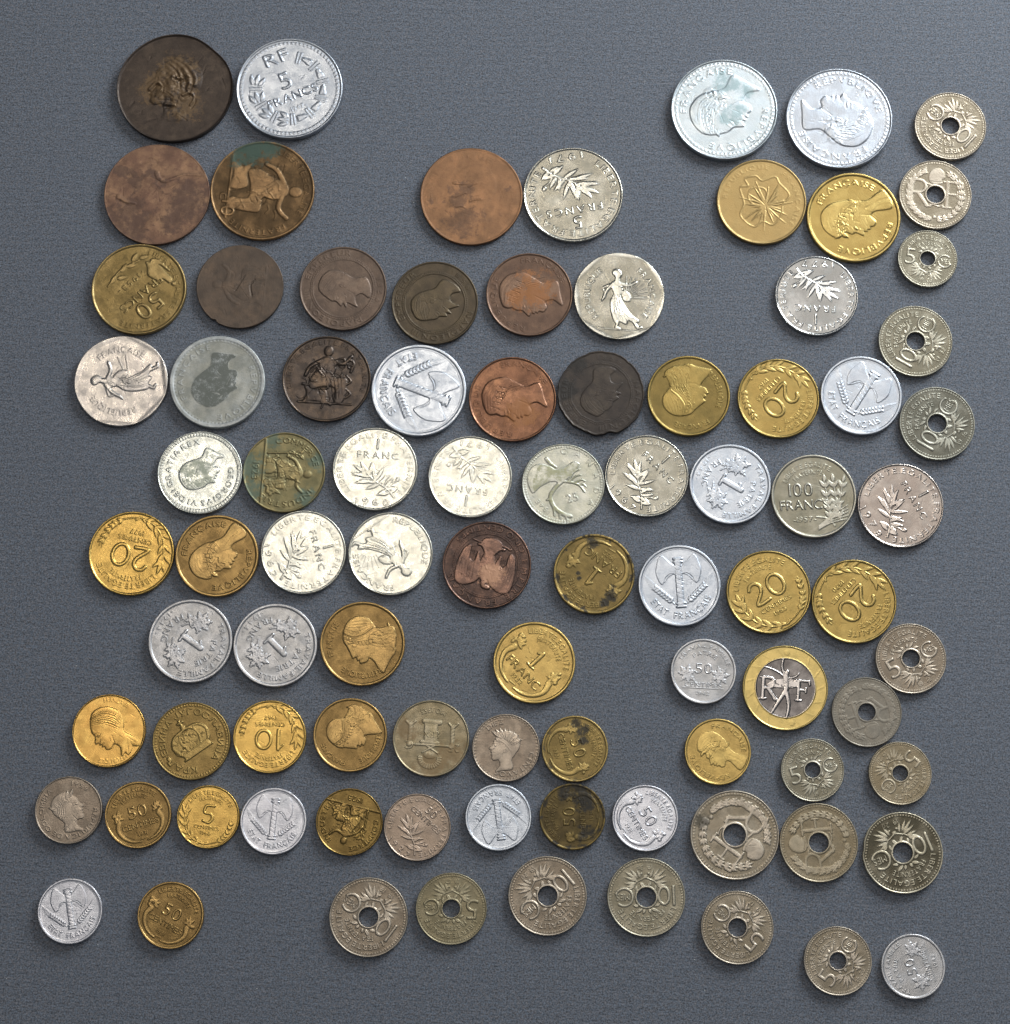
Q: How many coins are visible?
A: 88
